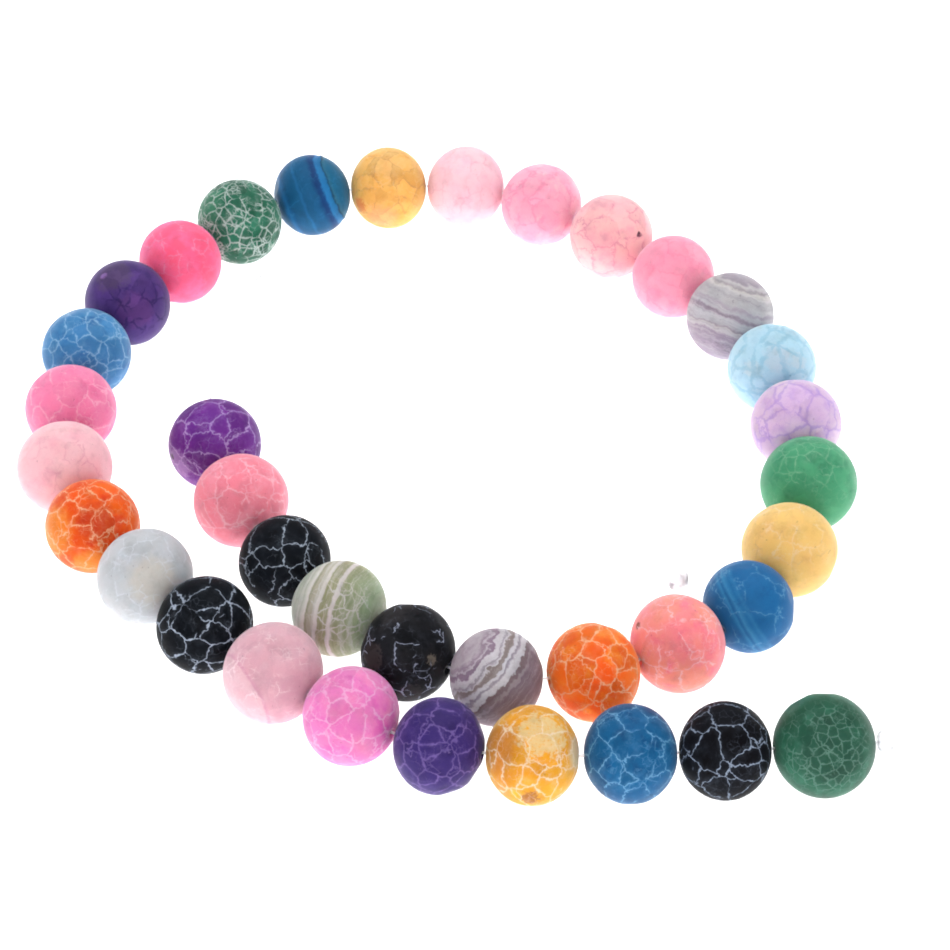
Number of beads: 36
